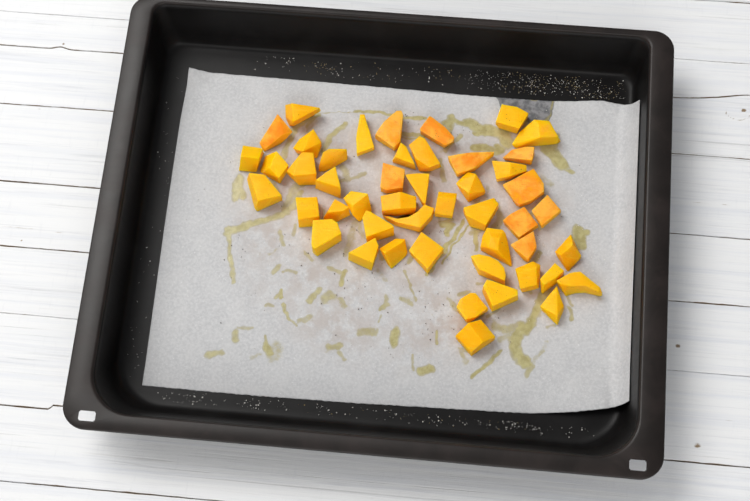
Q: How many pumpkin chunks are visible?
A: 48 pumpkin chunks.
